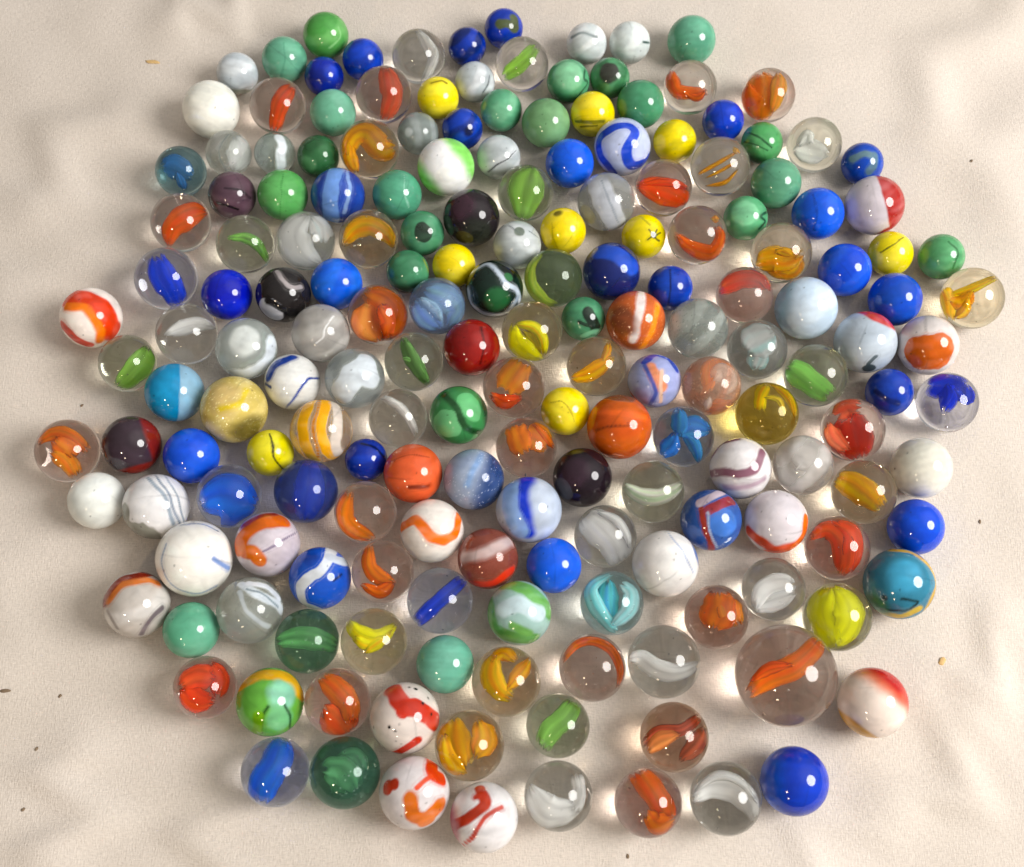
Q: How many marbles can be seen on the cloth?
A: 183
